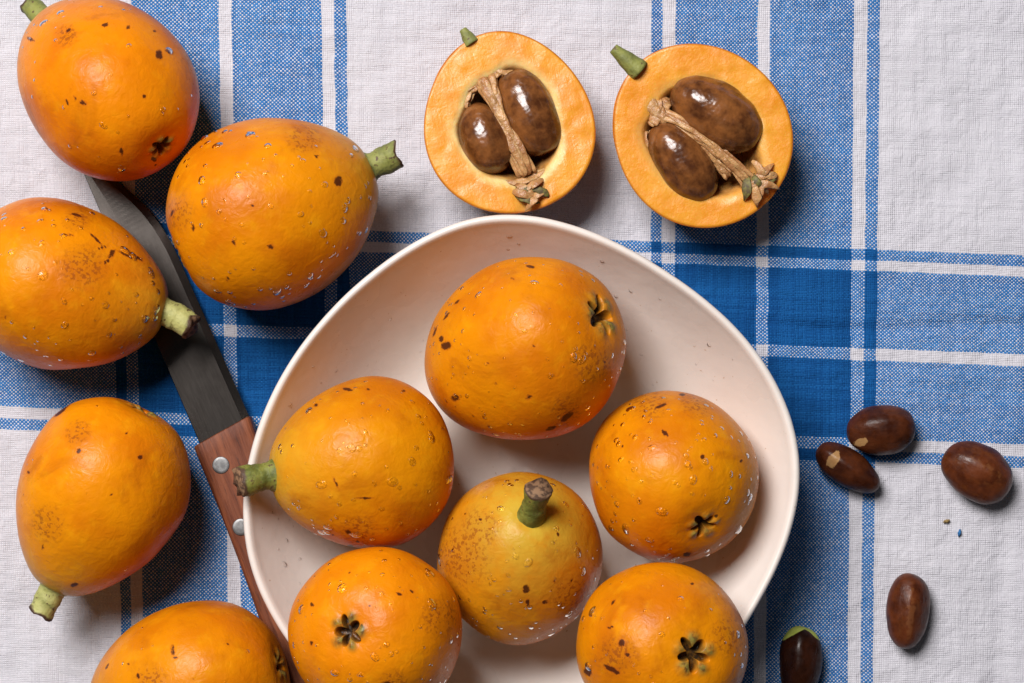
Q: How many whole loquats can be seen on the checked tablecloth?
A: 11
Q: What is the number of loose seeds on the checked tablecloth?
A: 5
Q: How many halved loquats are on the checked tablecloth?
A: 2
